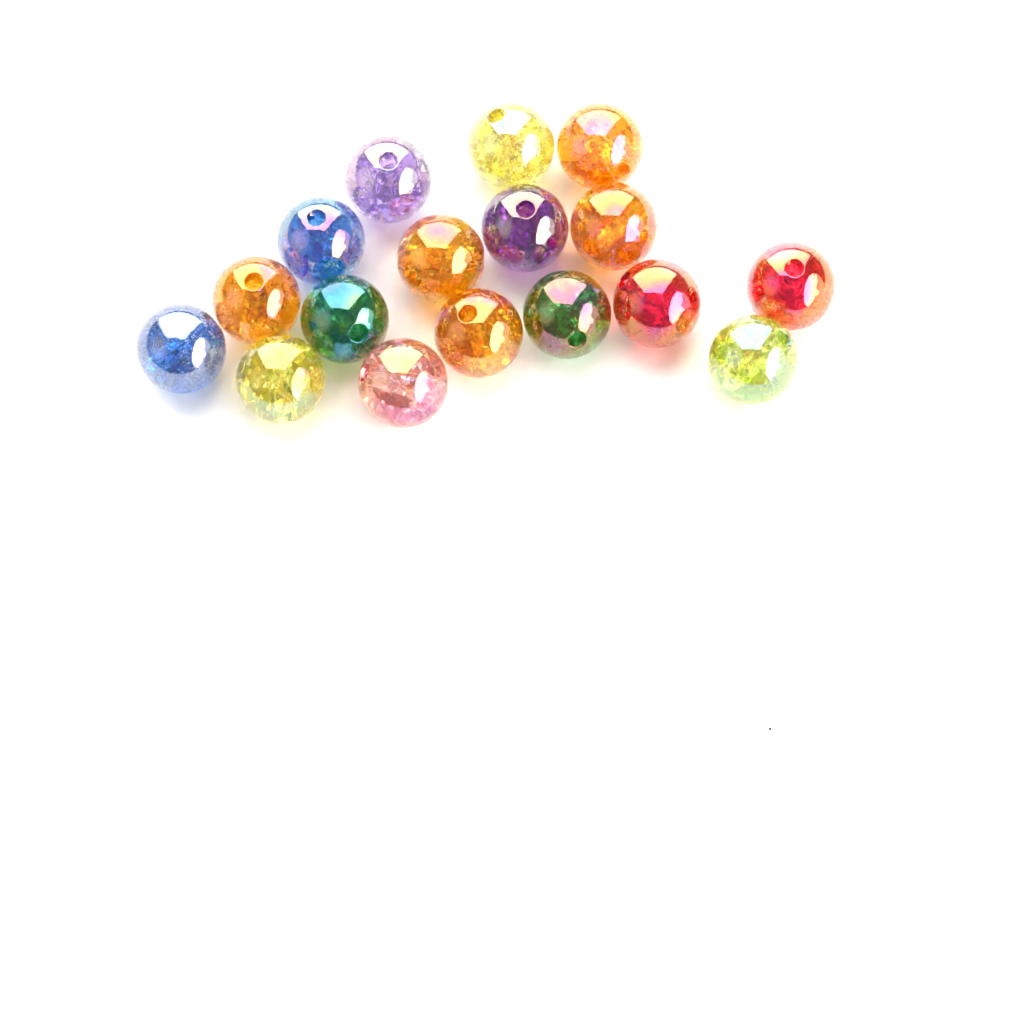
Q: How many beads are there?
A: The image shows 17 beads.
